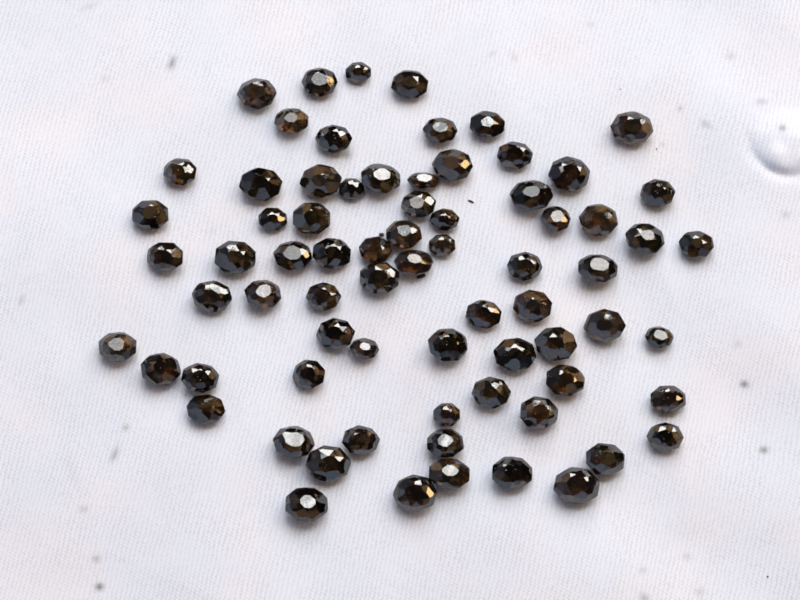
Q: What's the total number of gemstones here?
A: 73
